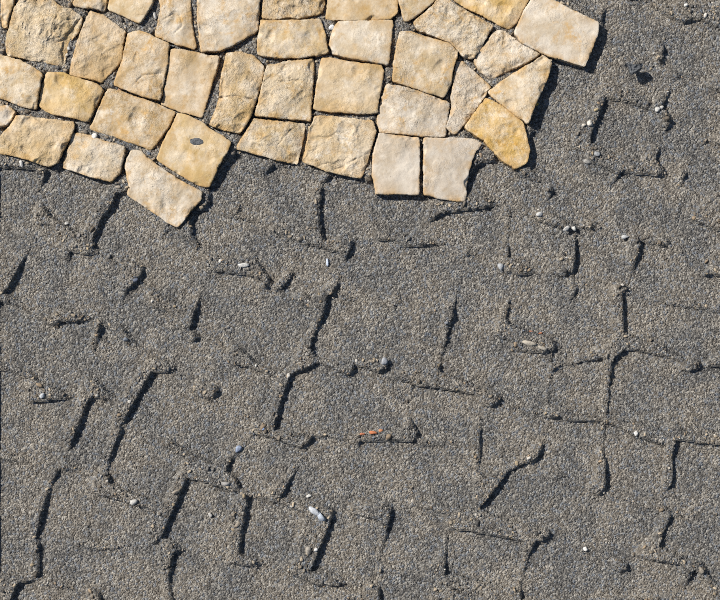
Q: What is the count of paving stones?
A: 38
